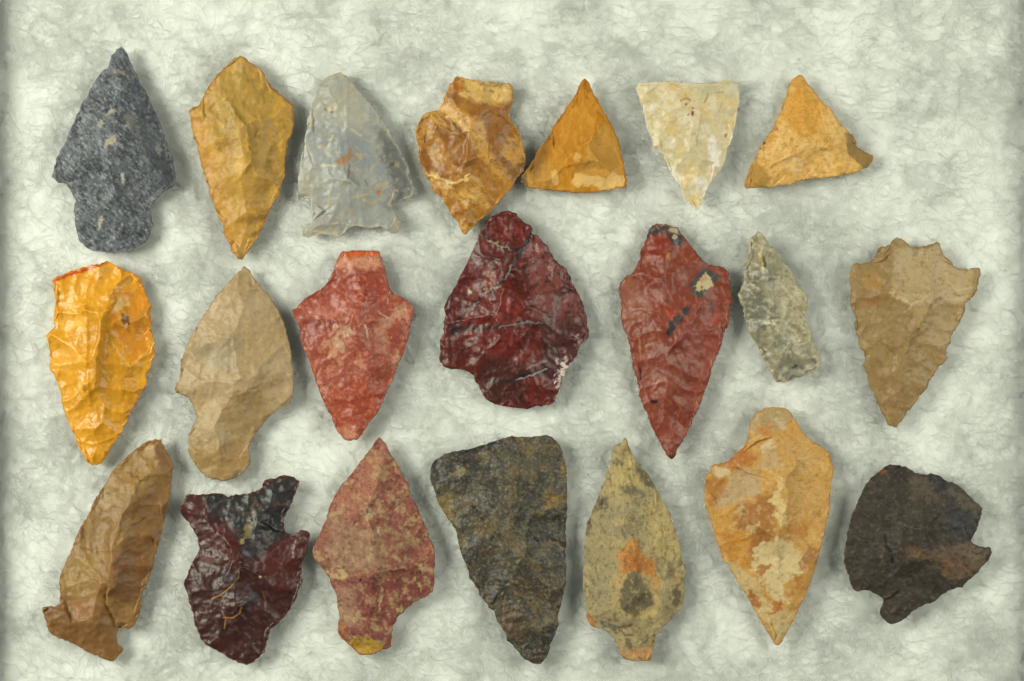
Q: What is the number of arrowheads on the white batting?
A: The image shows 21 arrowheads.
